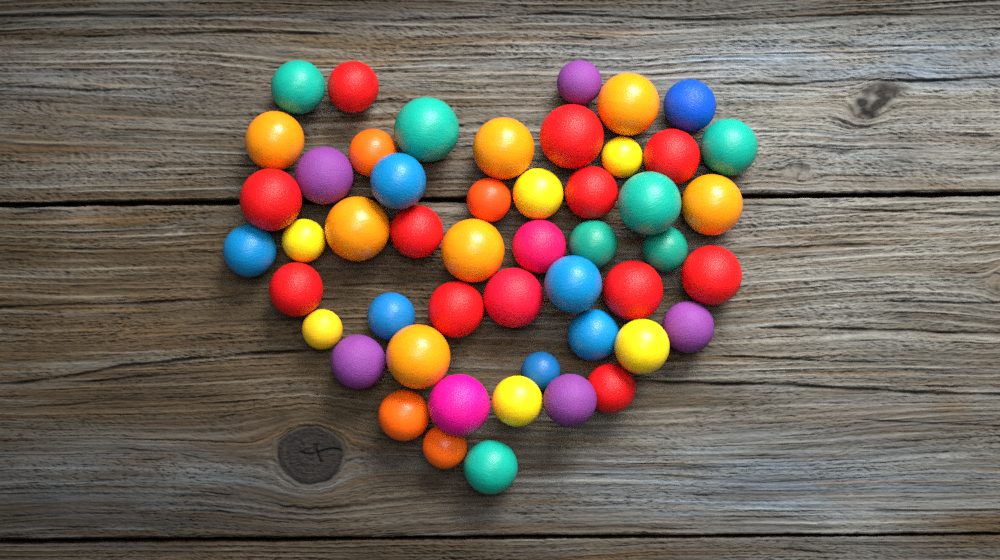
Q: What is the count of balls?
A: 50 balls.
